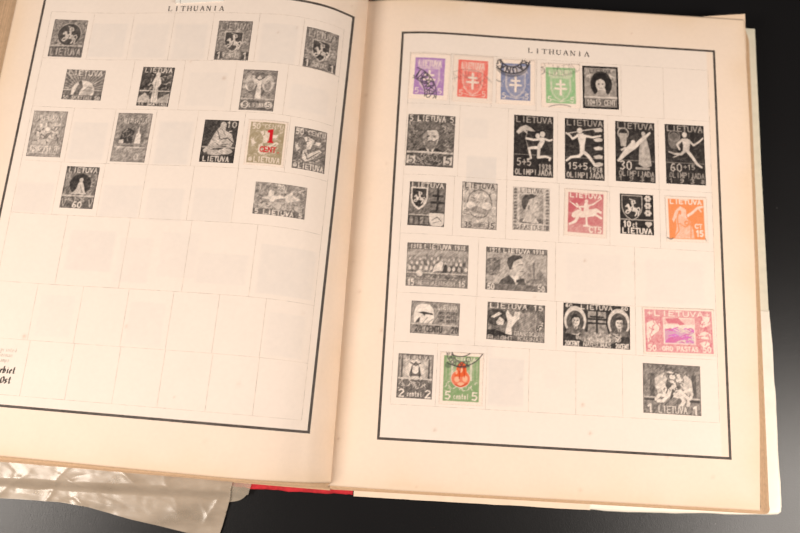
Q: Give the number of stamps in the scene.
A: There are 38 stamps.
